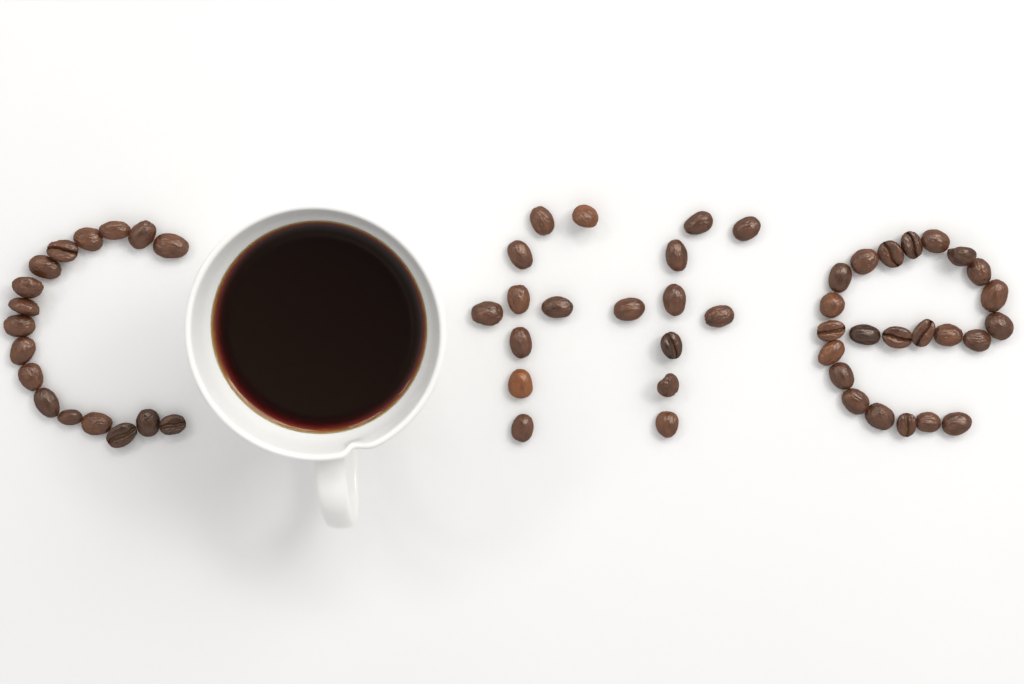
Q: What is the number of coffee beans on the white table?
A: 58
